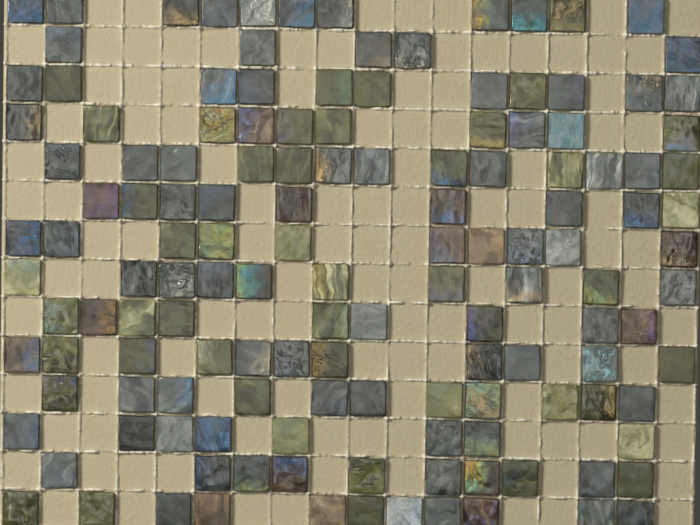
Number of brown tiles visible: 17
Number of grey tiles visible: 75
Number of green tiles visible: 47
